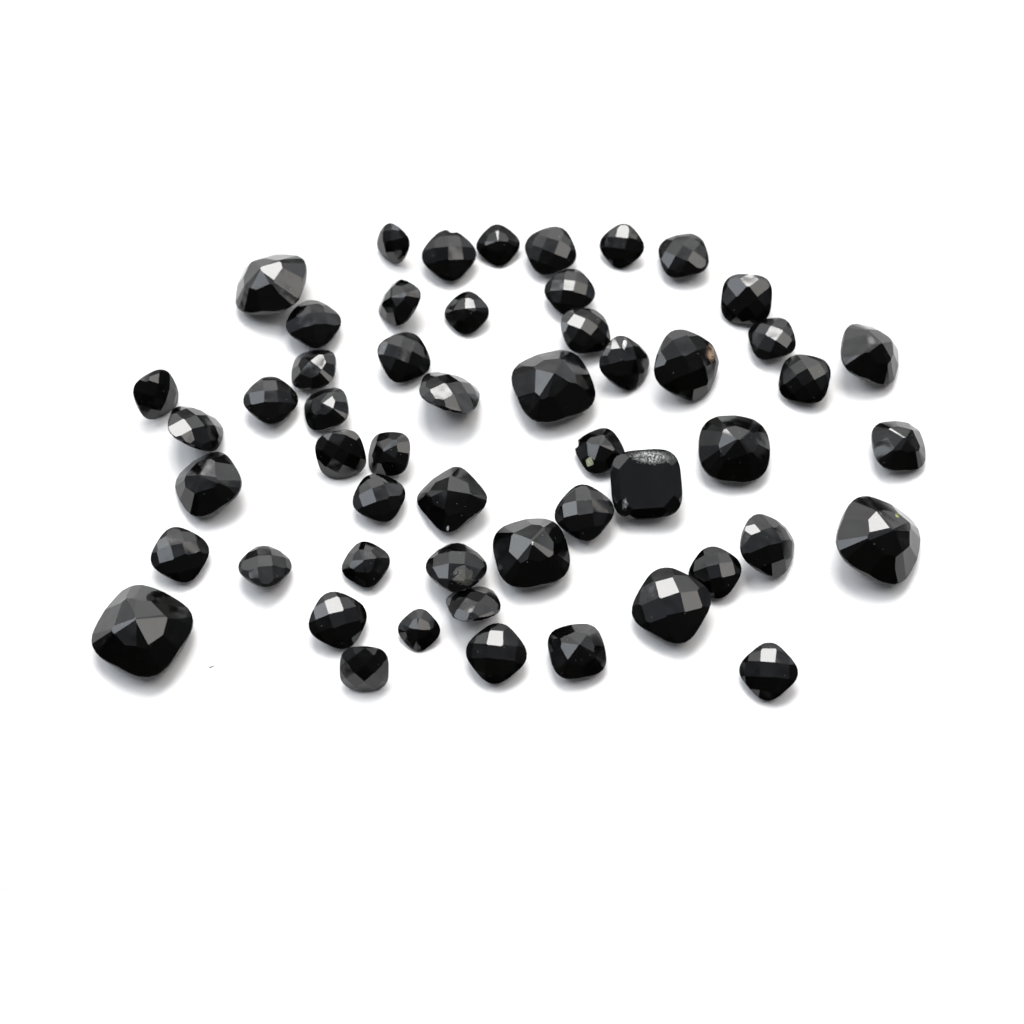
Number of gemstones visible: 53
